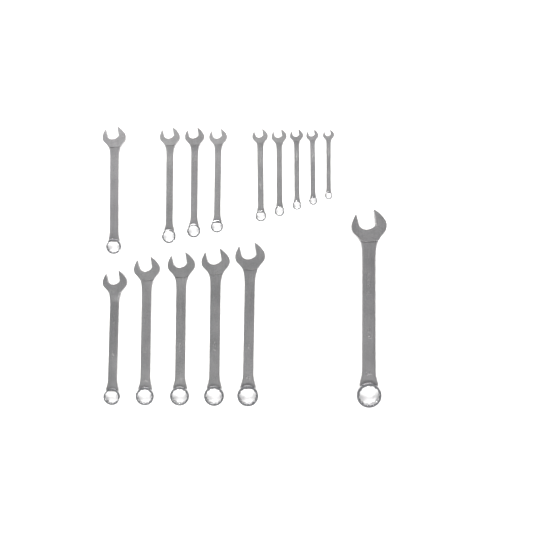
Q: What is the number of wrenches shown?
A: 15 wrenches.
